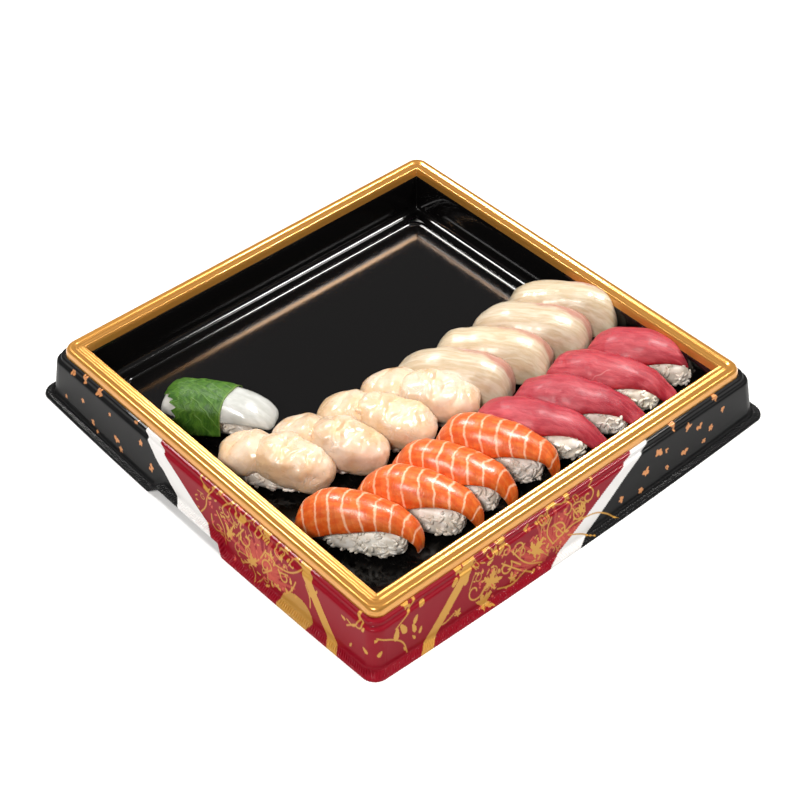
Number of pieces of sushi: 17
